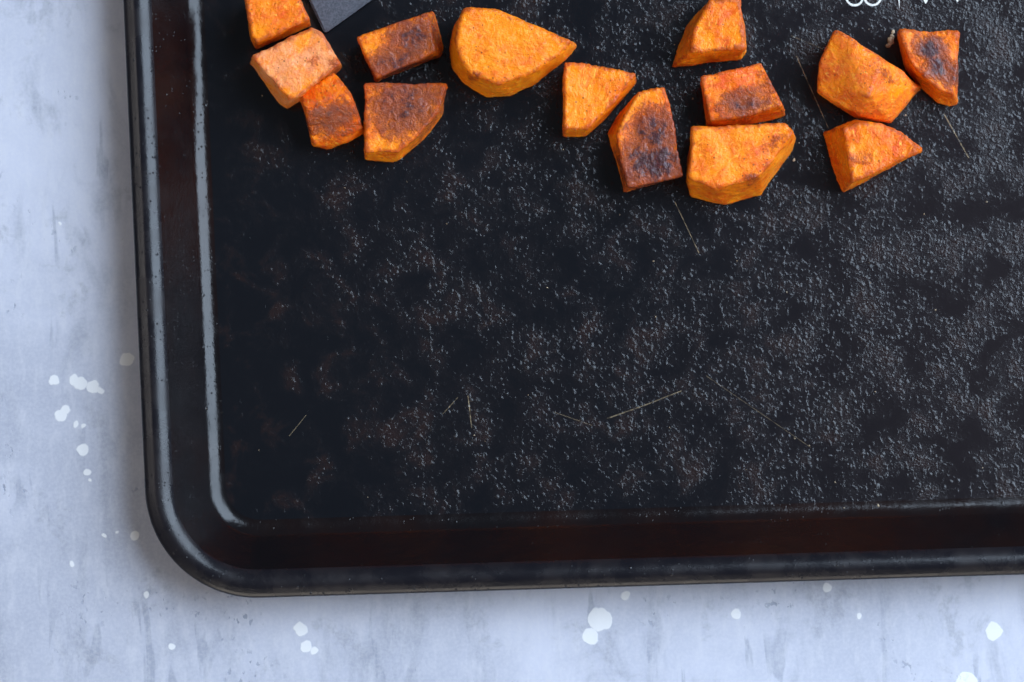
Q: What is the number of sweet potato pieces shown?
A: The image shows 14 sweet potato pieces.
